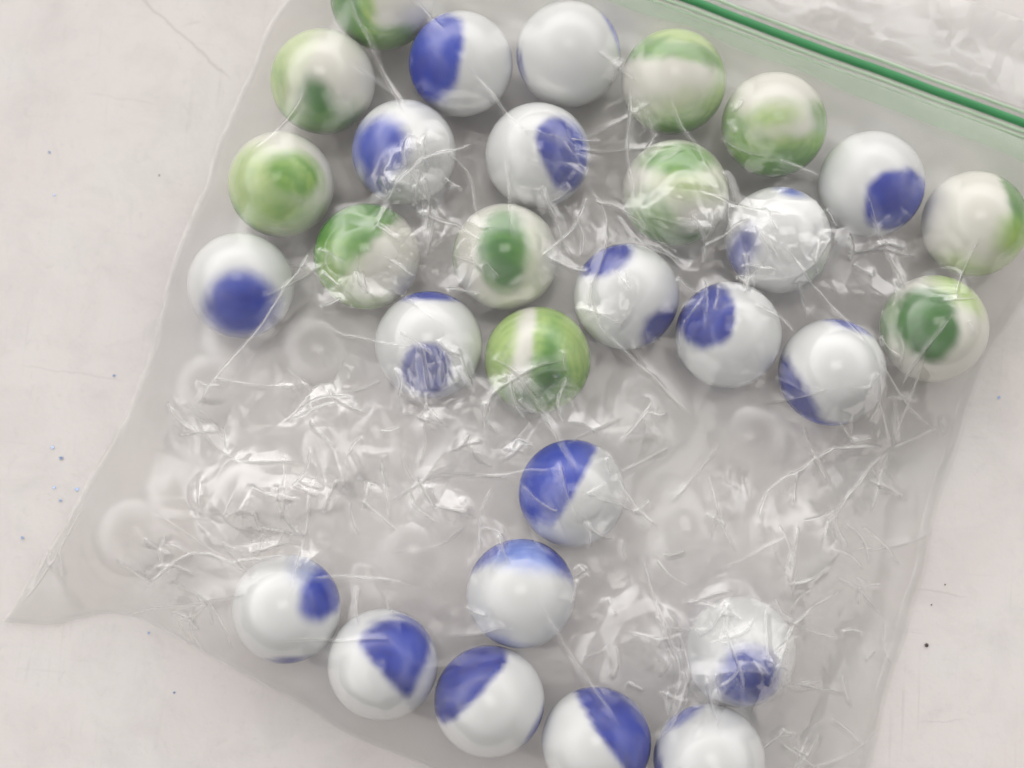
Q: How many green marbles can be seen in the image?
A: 11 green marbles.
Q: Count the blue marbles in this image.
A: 19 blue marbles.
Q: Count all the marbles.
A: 30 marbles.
